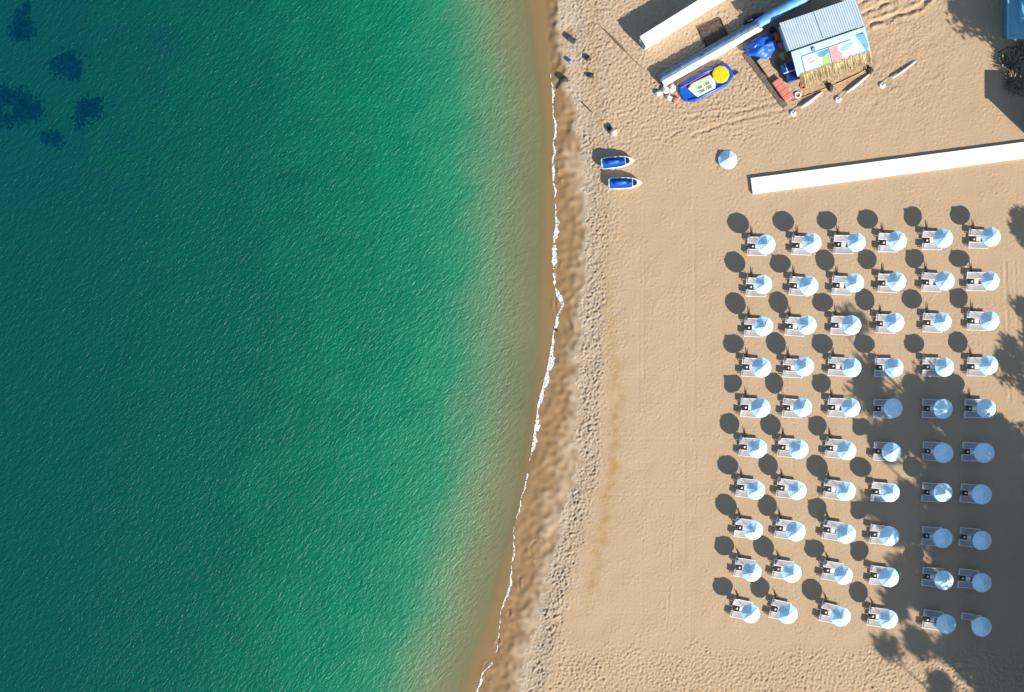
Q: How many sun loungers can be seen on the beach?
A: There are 119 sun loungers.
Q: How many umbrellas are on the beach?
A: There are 61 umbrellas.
